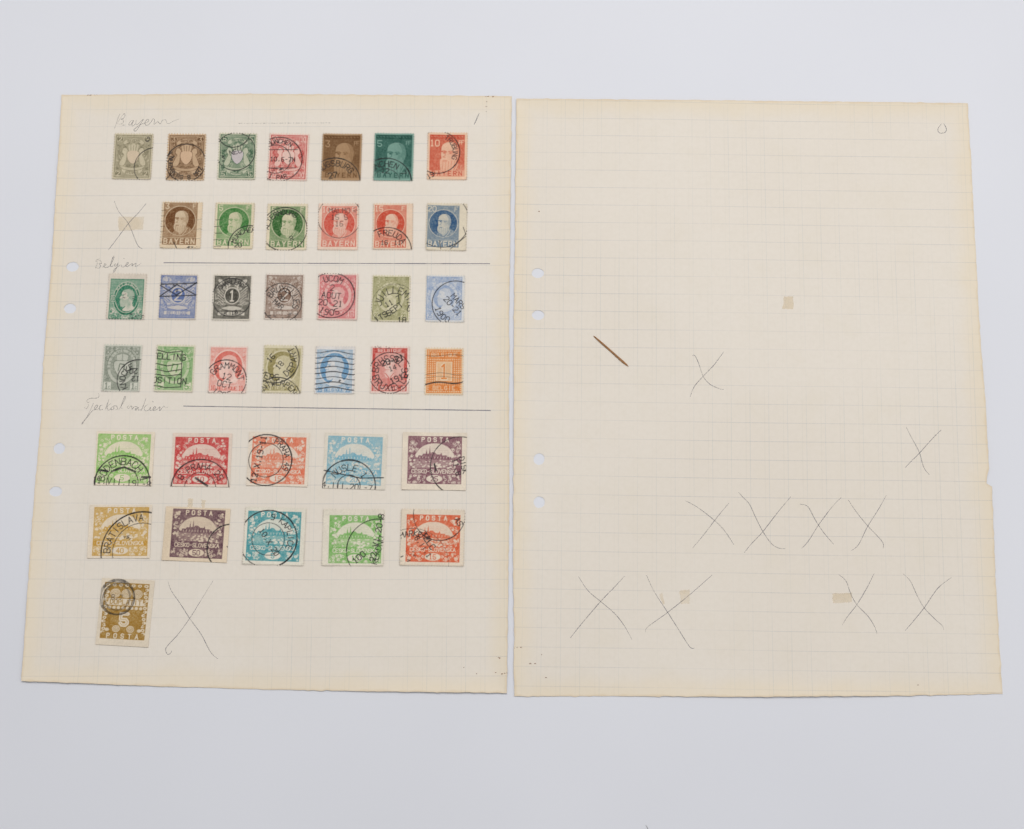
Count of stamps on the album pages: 38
